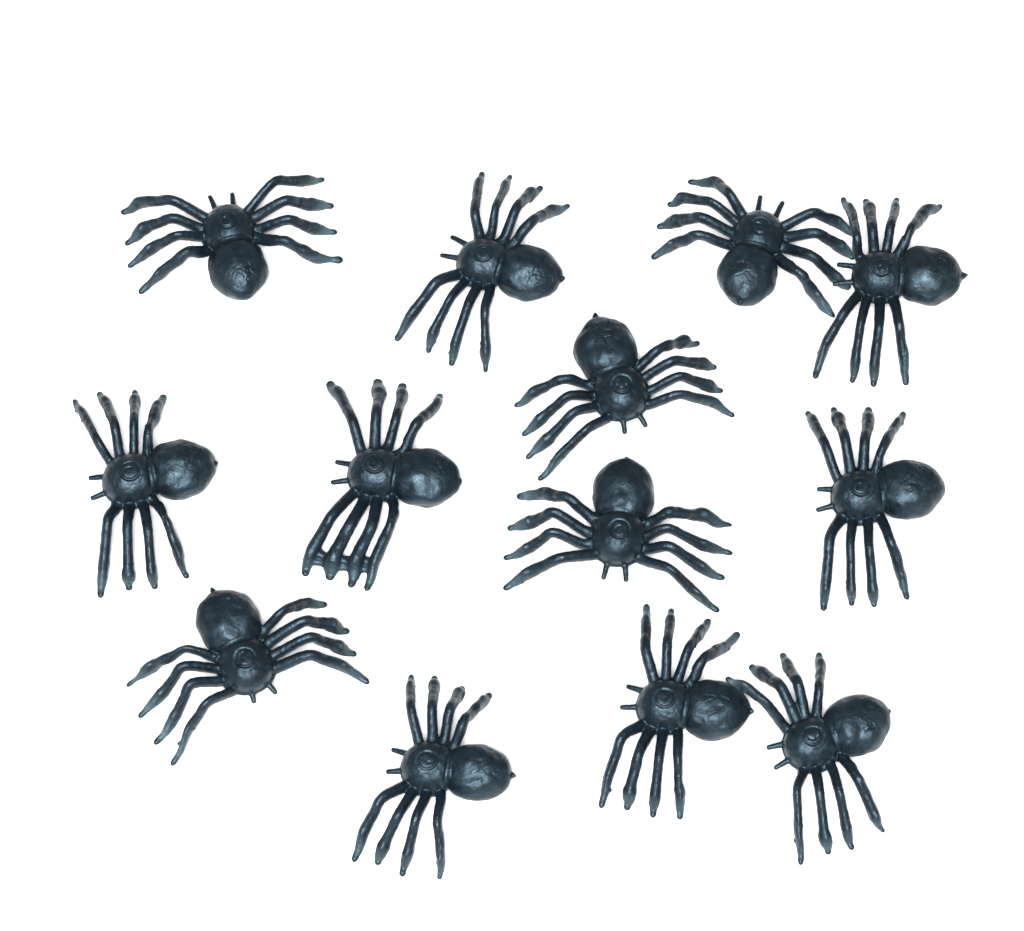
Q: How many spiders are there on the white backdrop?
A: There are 13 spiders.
